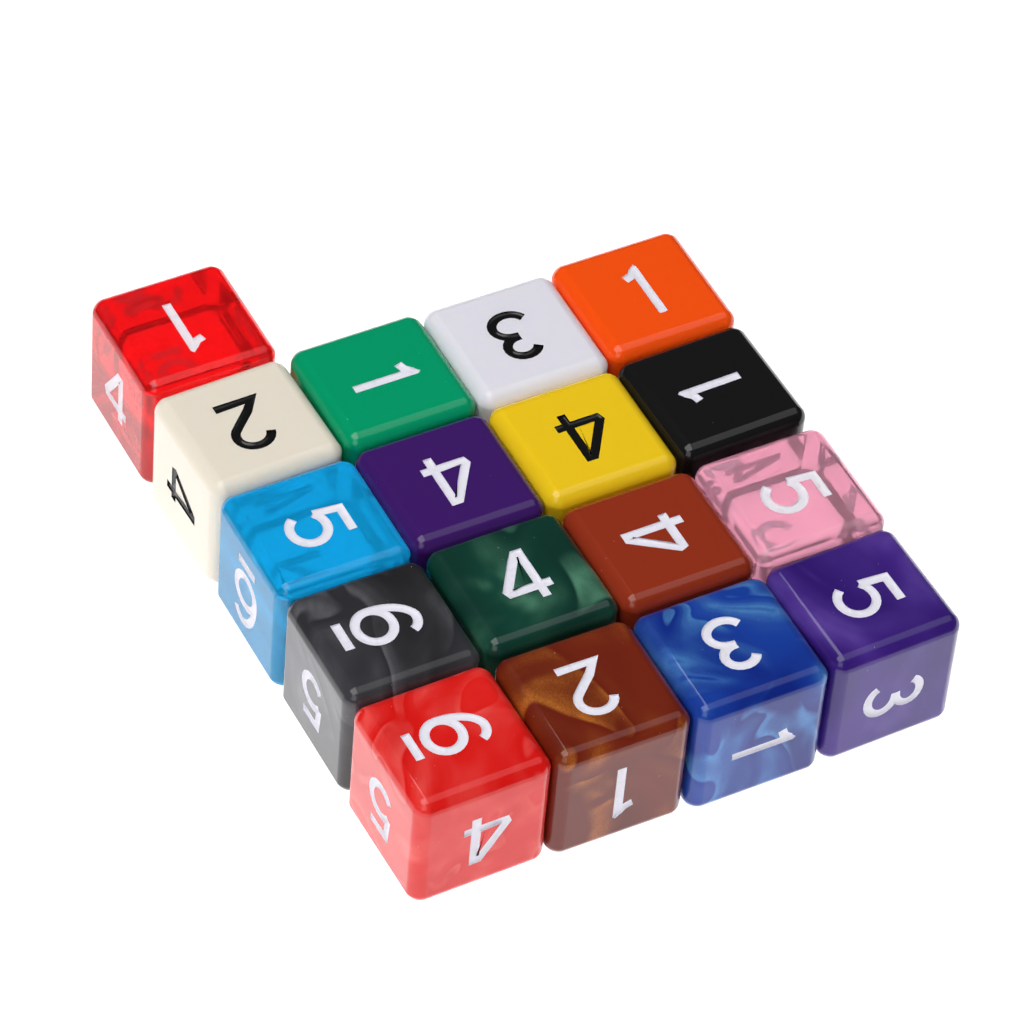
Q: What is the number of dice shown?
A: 17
